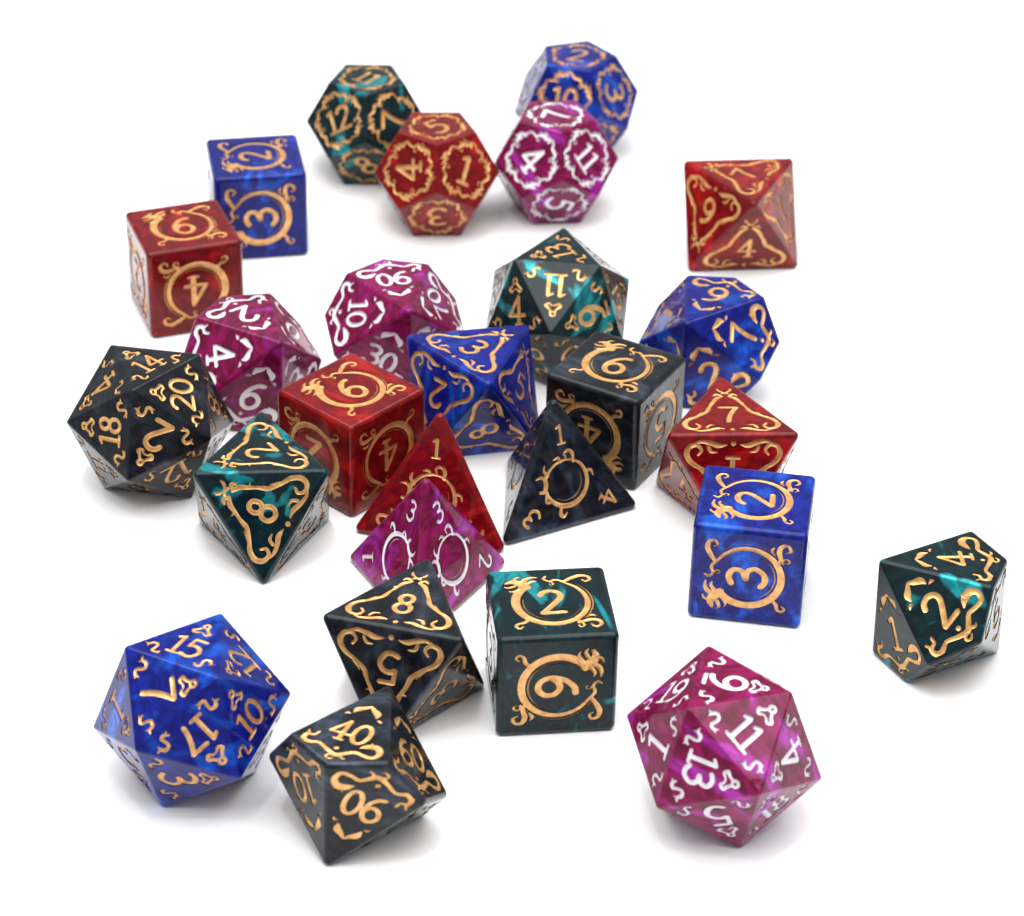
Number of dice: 27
